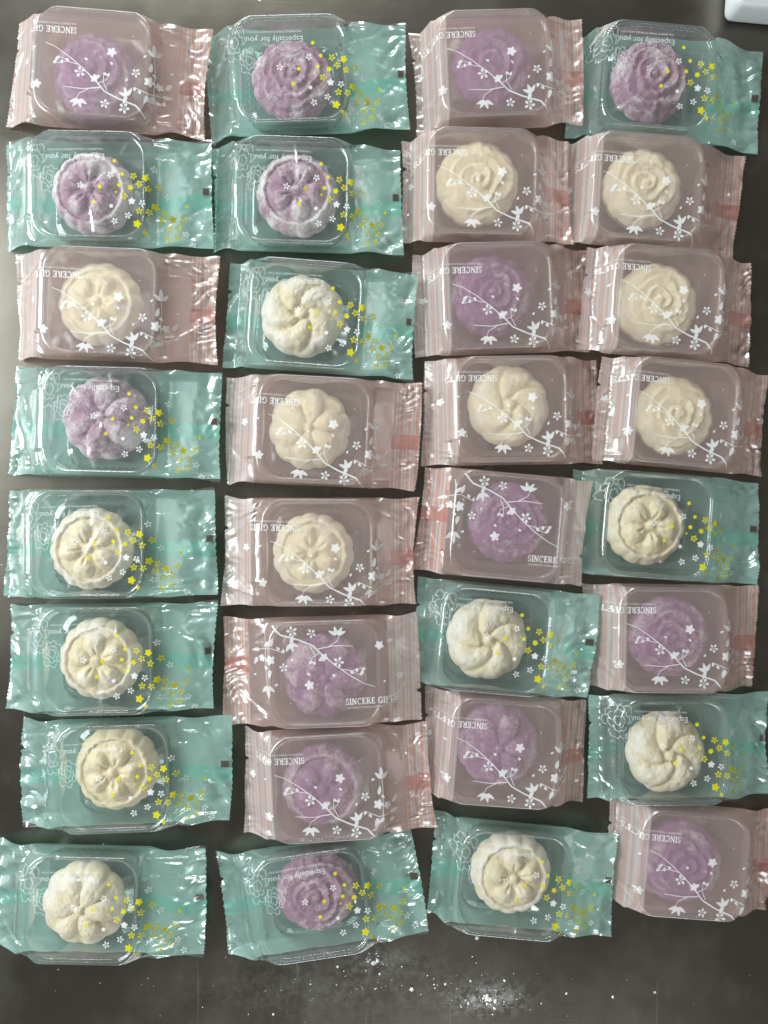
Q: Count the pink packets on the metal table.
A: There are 17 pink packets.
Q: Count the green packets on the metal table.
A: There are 15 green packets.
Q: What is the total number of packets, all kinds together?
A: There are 32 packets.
